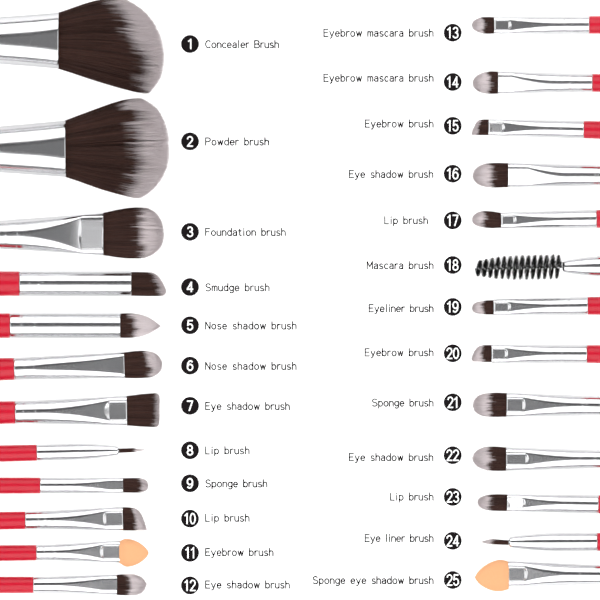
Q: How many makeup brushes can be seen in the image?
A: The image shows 25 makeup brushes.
